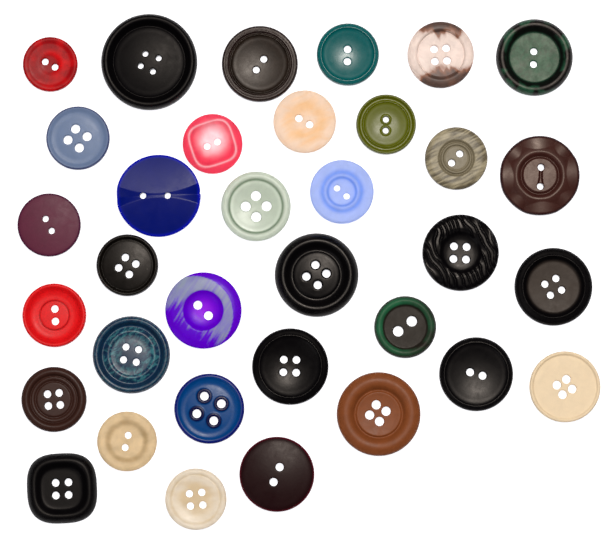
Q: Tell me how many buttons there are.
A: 34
